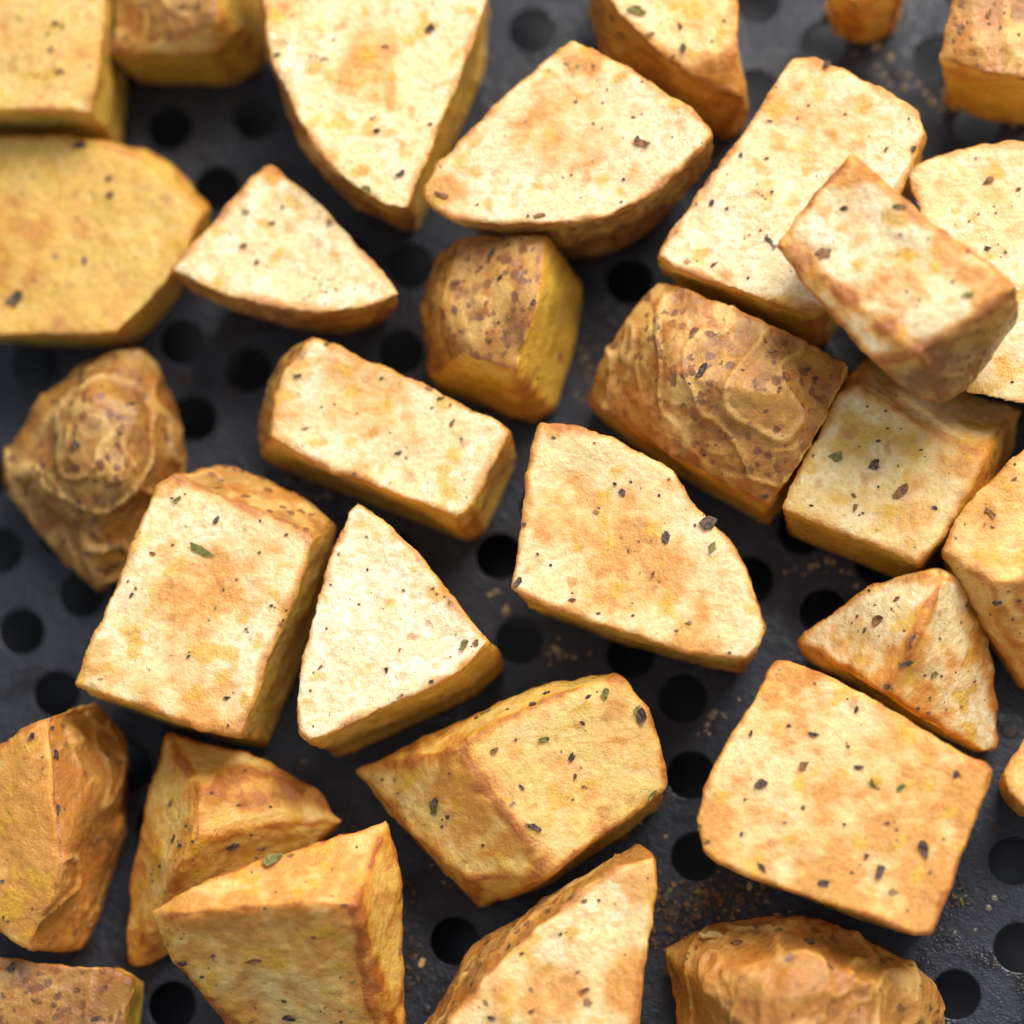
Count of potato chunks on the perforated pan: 31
